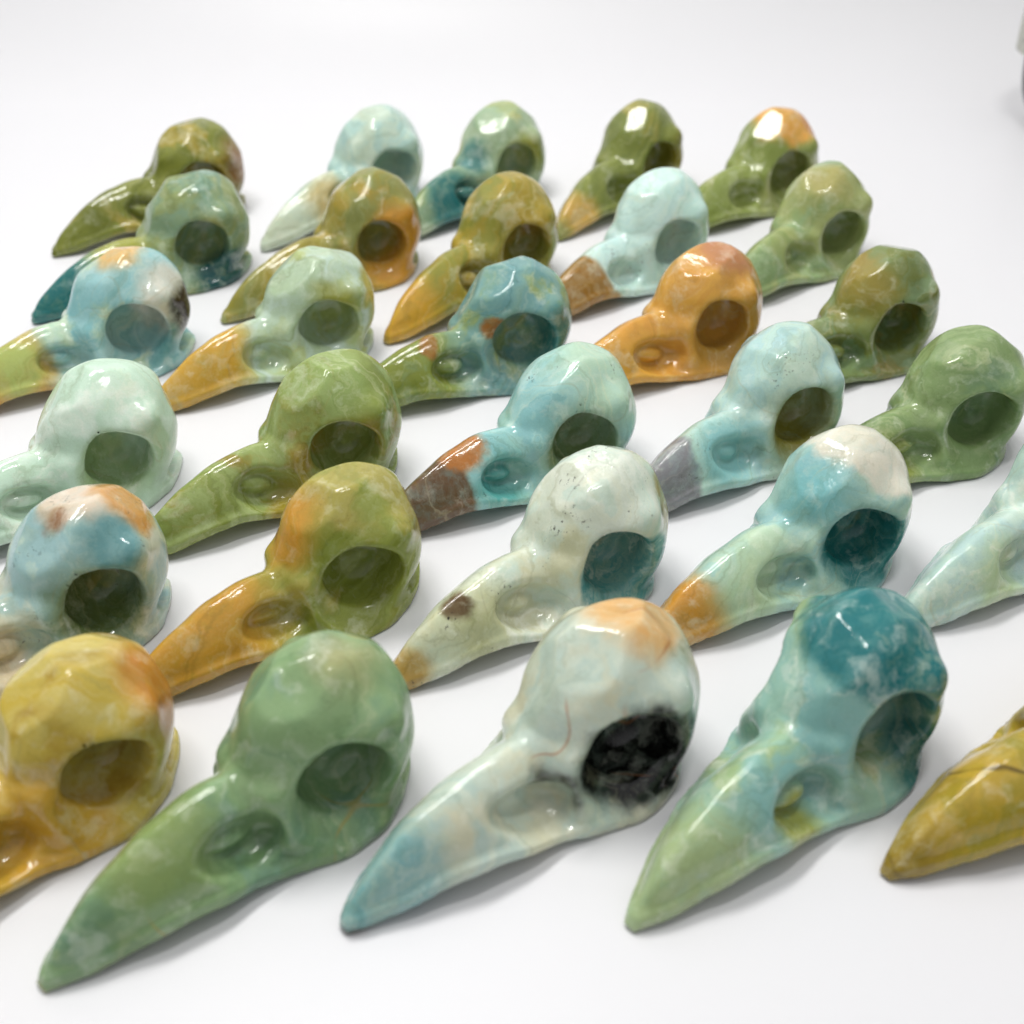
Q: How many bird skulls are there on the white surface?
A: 30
